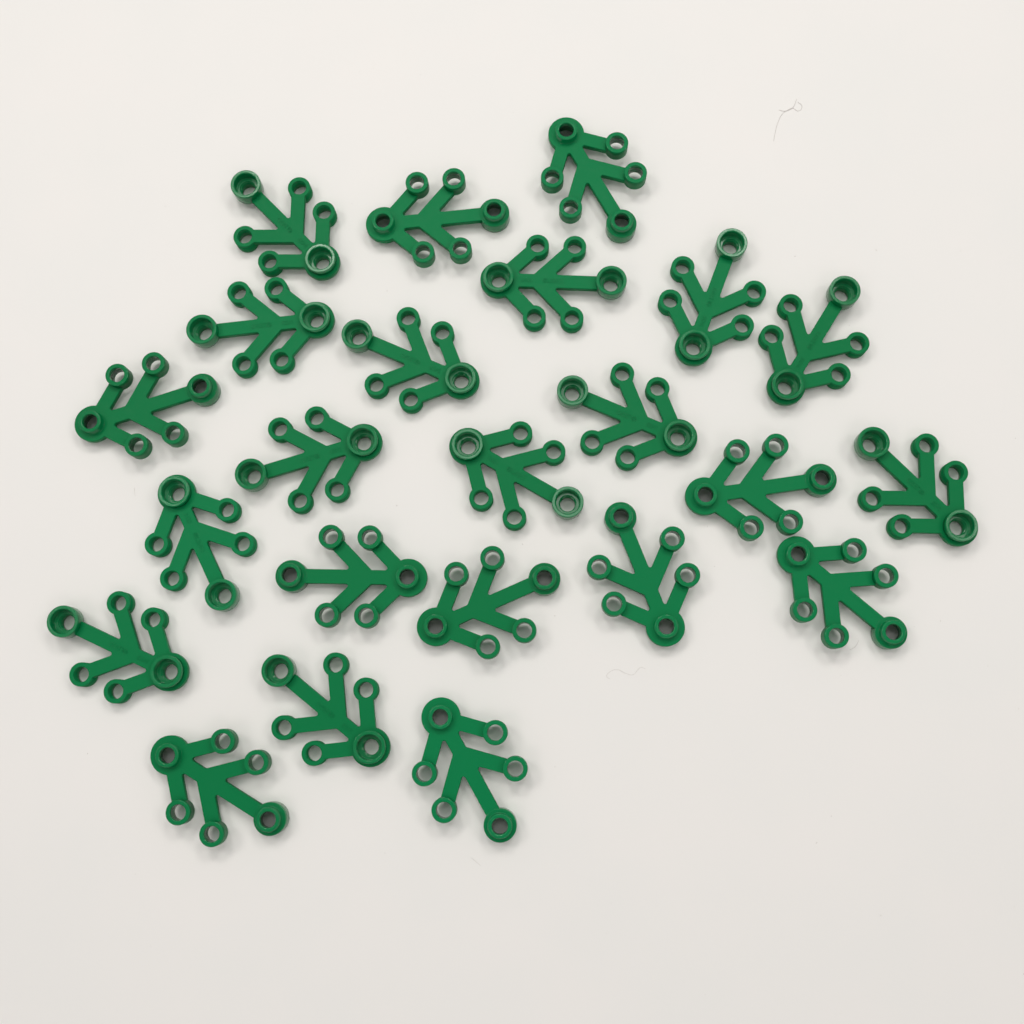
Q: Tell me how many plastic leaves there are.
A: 23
